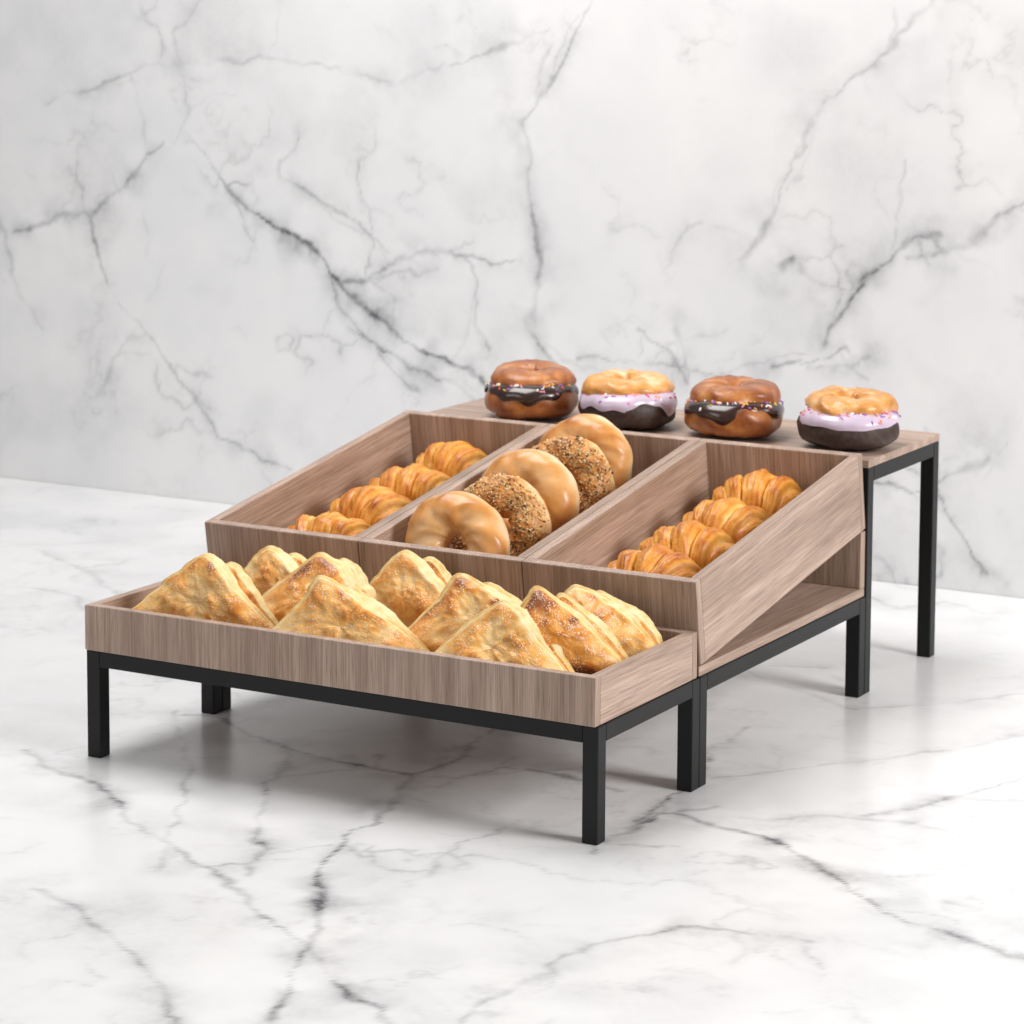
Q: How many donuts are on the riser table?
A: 4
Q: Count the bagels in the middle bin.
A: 5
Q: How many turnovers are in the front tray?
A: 9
